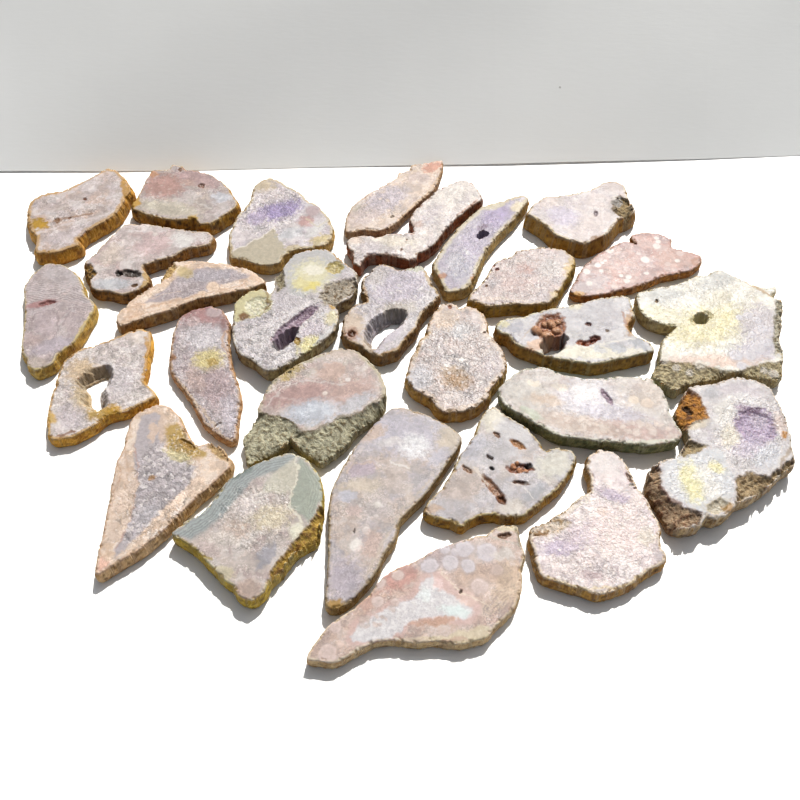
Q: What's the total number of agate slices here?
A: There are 28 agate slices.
